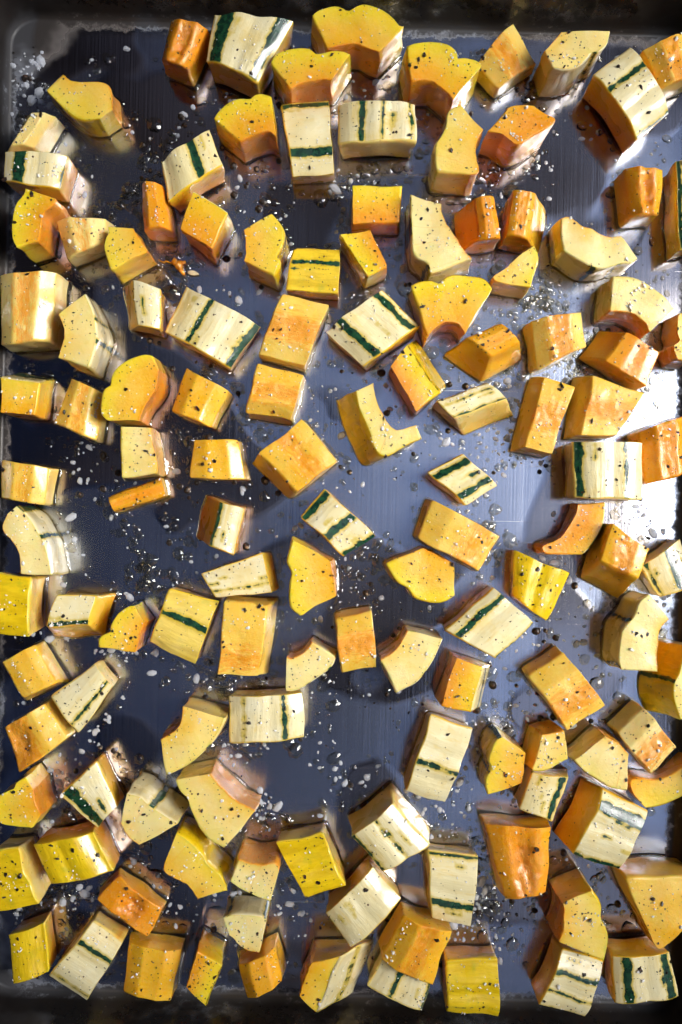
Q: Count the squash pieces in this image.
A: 129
